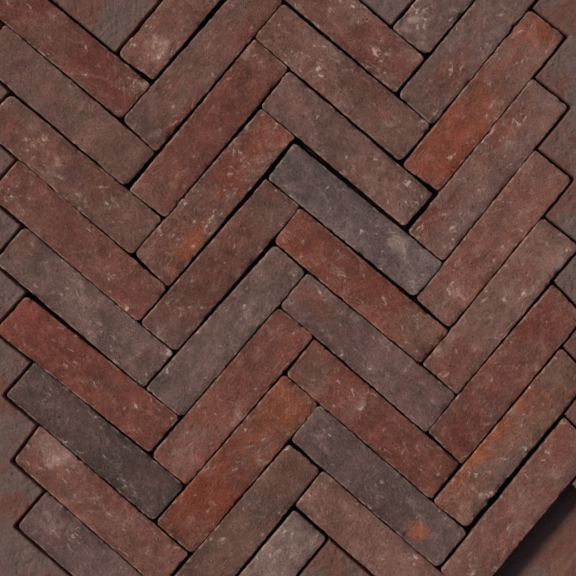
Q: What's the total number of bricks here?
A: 37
